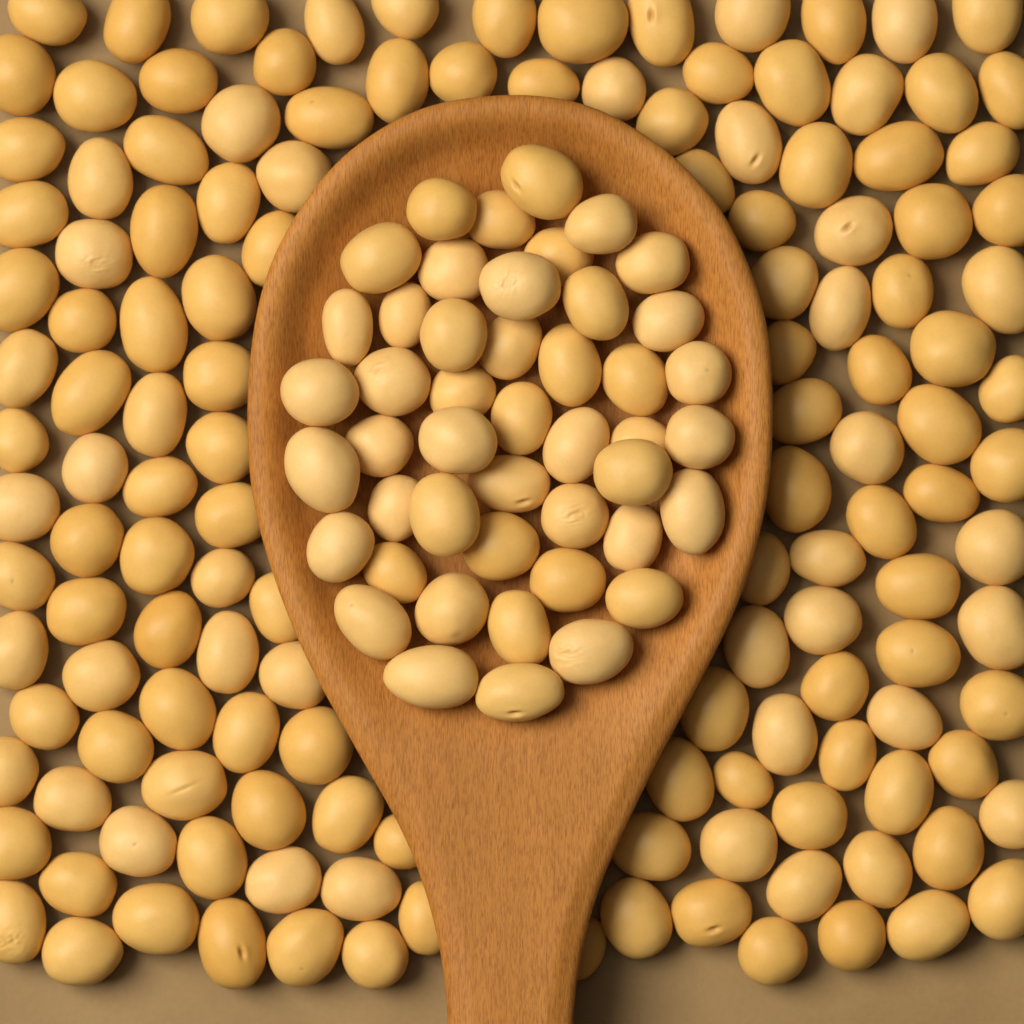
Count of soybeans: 188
